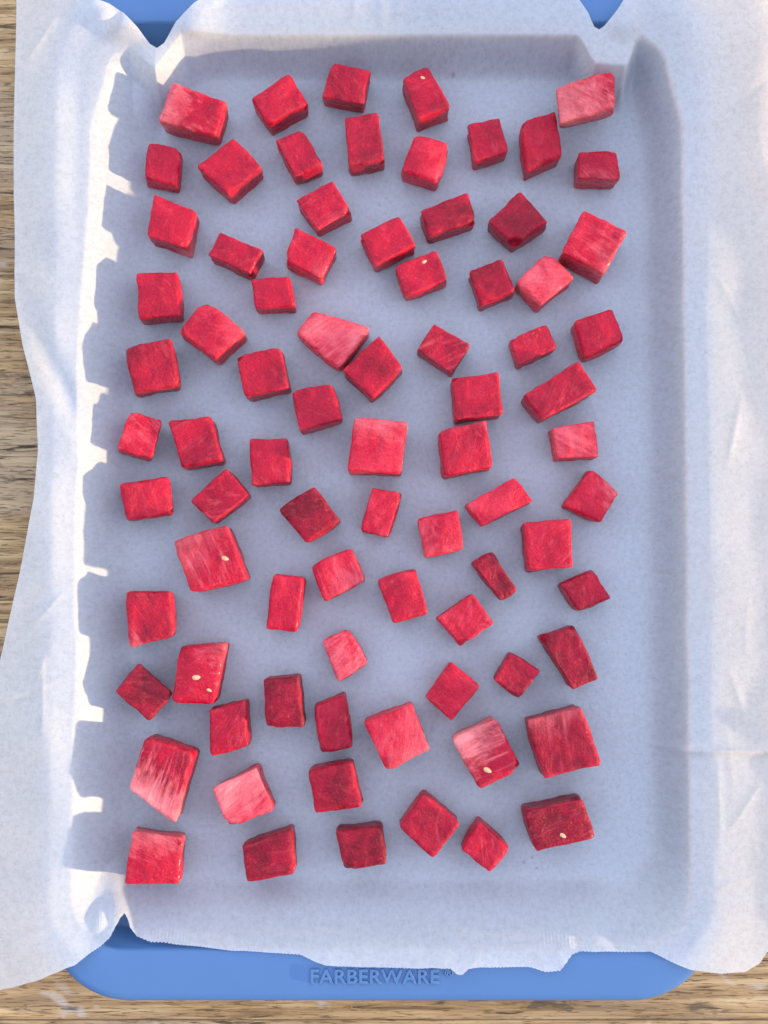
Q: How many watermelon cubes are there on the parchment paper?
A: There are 80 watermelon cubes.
